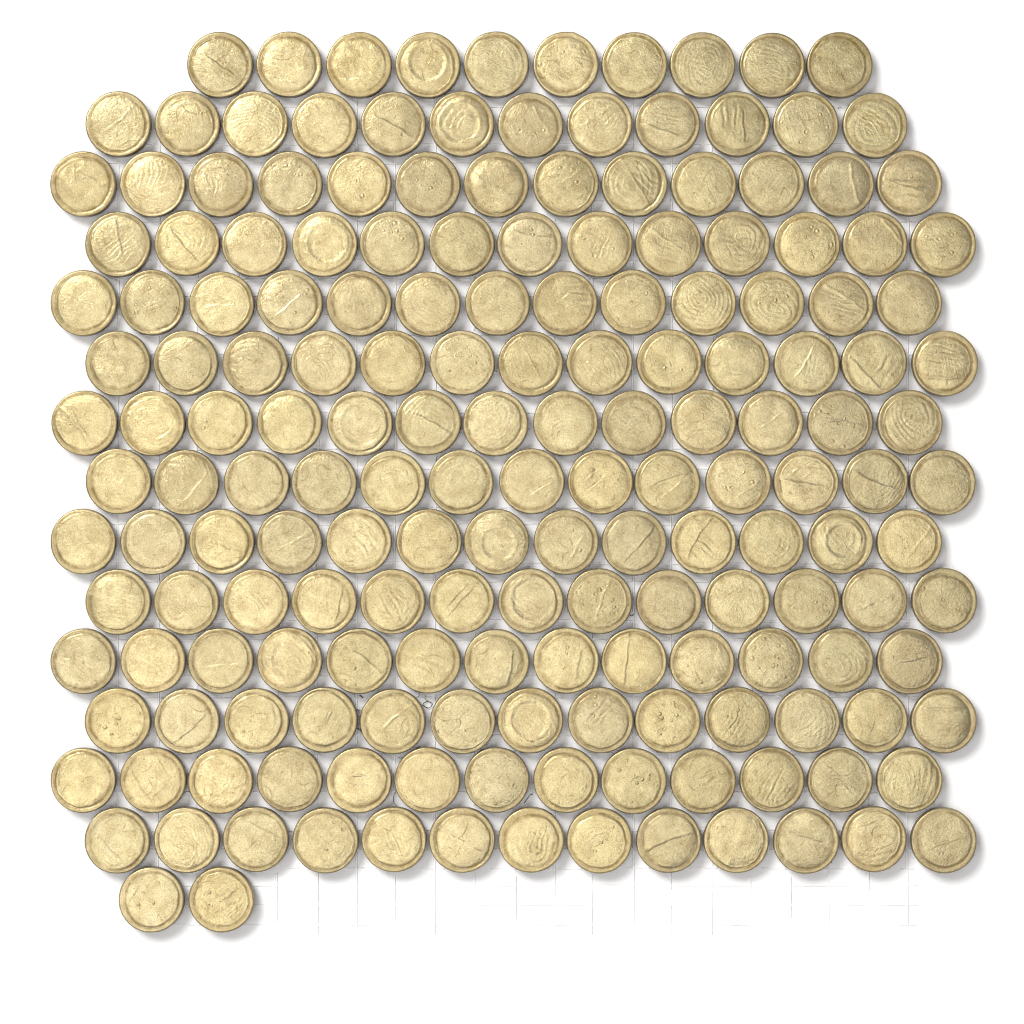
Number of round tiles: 180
